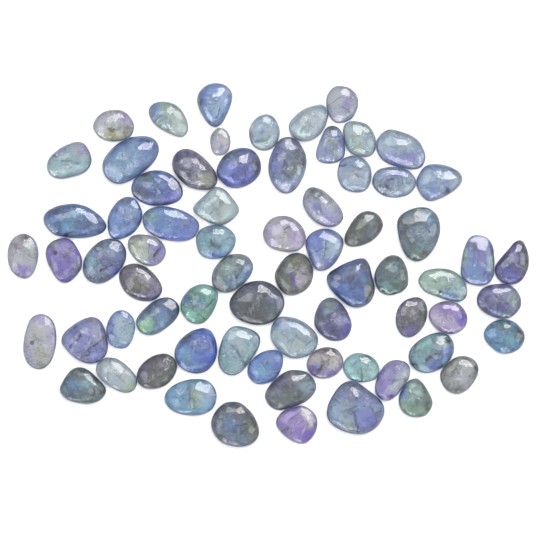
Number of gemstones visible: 70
